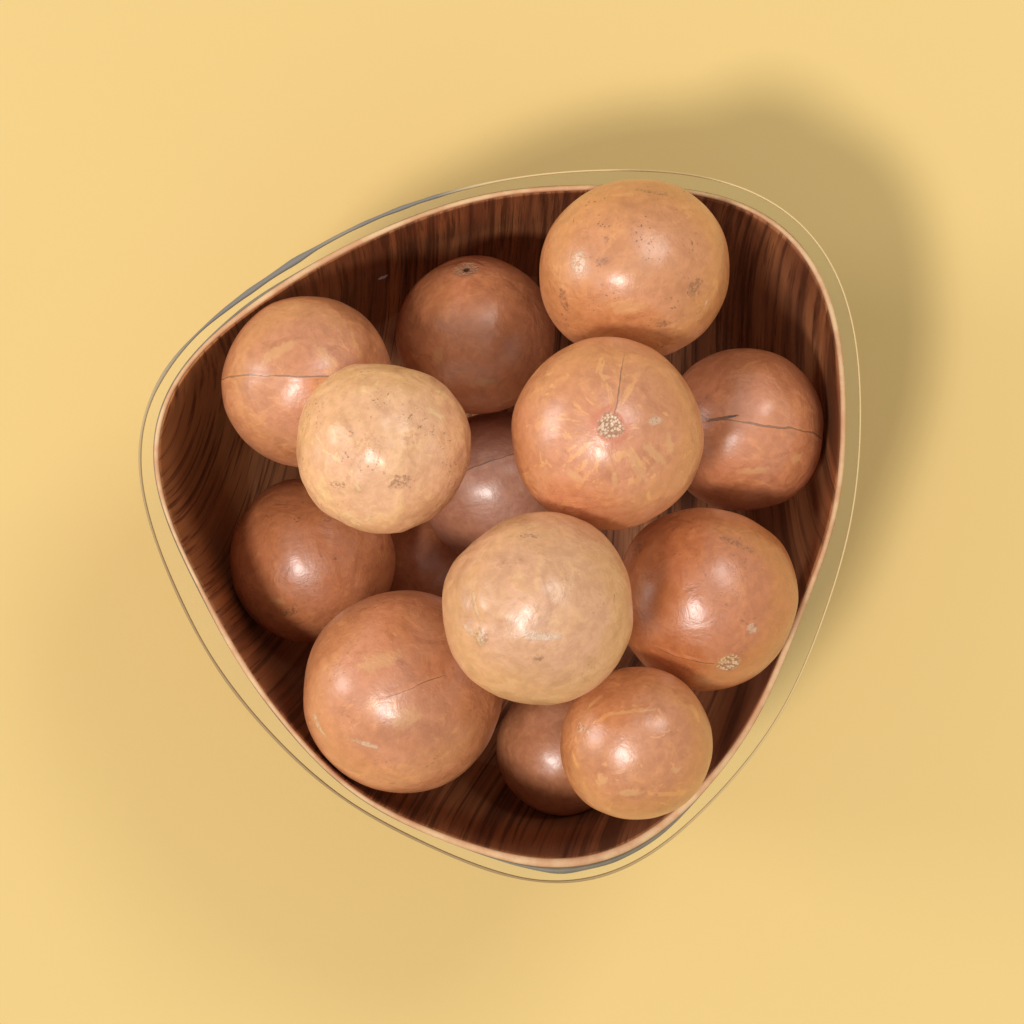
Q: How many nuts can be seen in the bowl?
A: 14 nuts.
